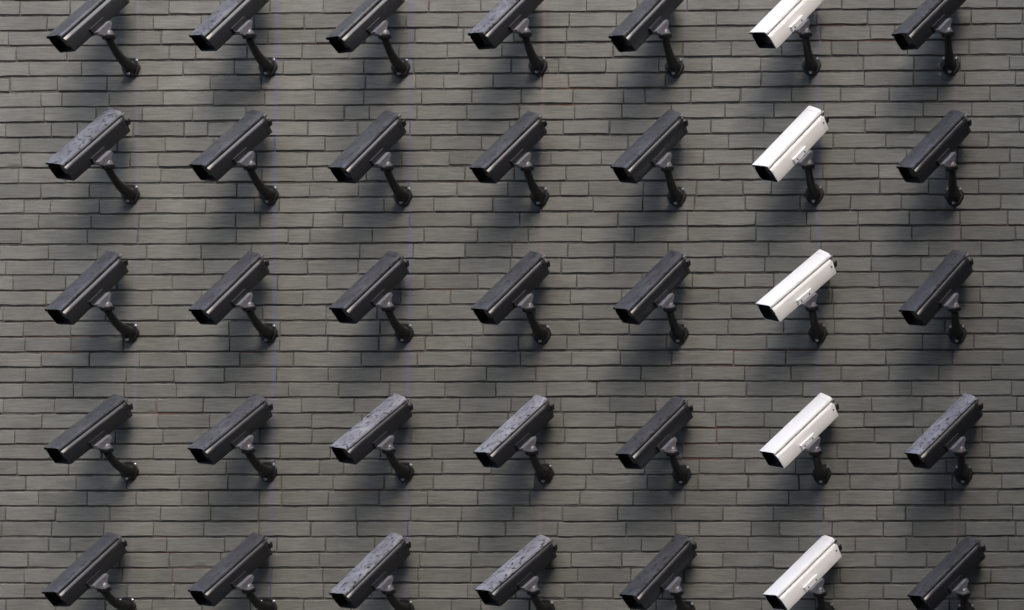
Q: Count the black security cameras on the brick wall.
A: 30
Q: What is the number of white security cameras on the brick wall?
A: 5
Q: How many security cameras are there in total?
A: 35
